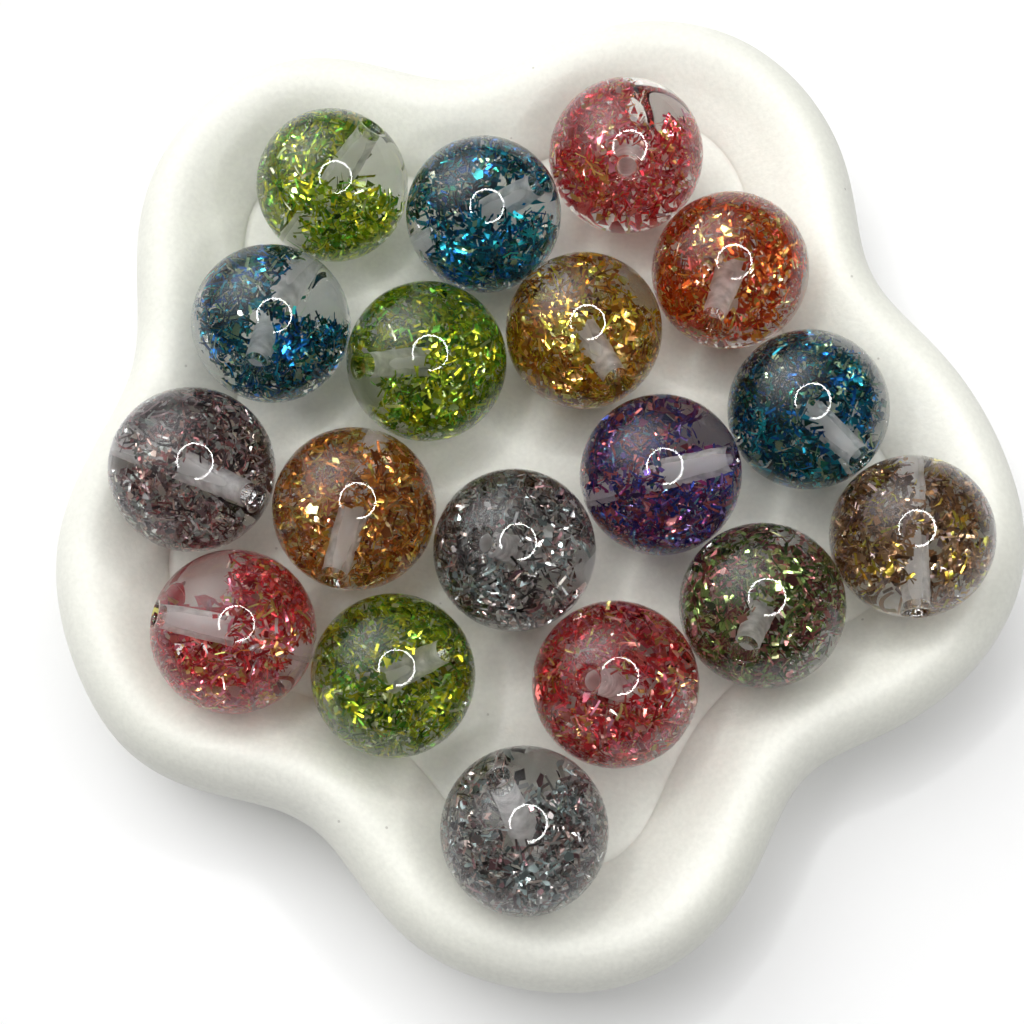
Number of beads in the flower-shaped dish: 18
